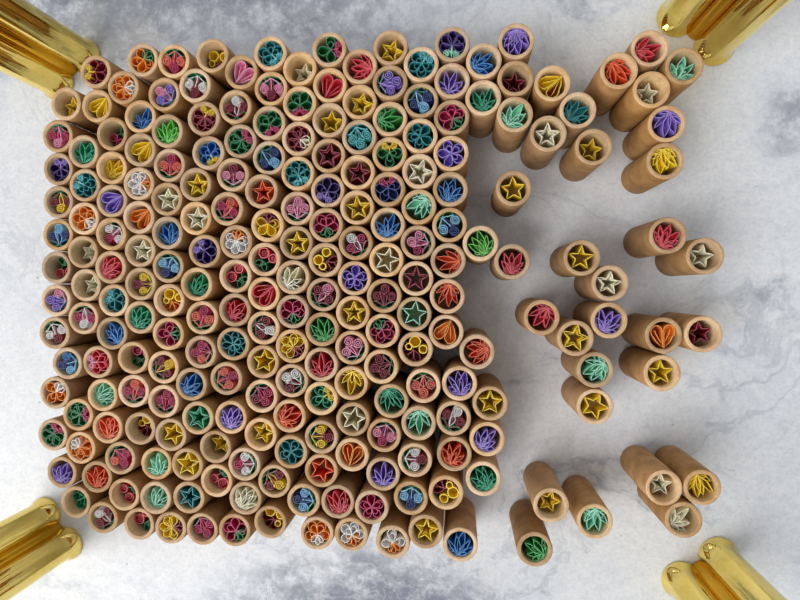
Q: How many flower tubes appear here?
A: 115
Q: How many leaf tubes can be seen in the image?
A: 62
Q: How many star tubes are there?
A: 46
